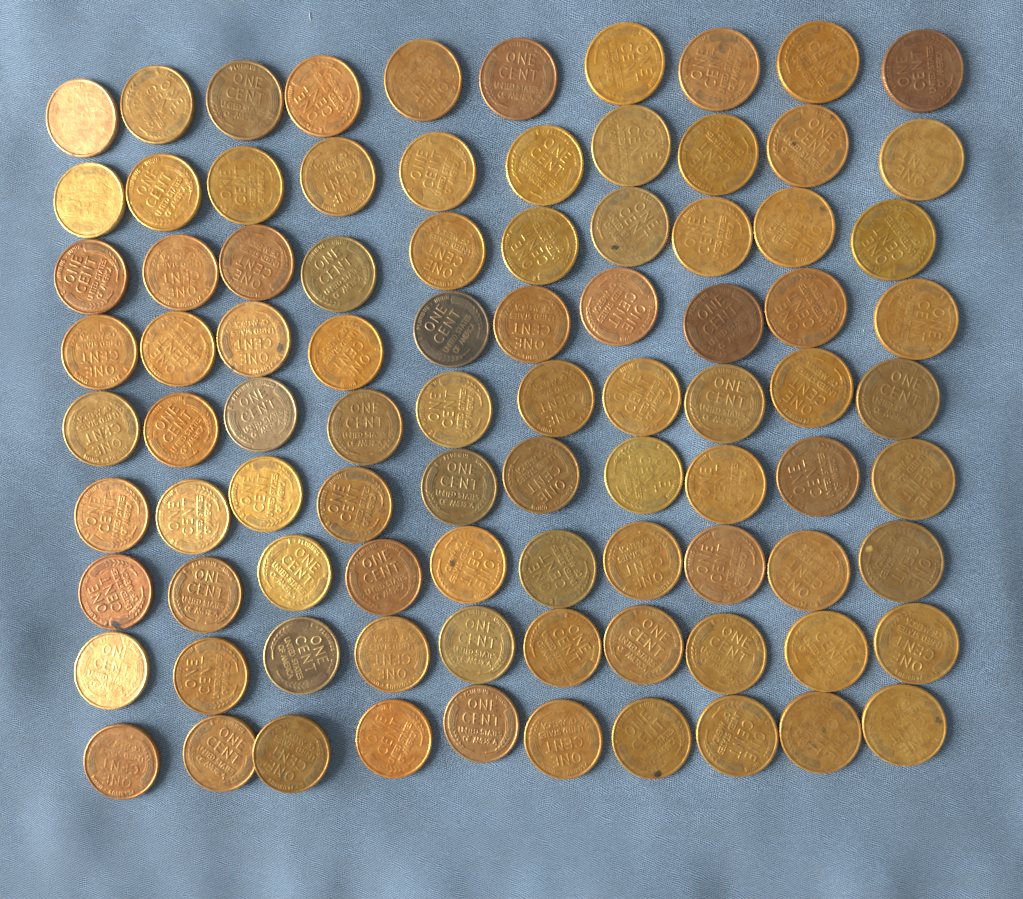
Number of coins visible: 90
